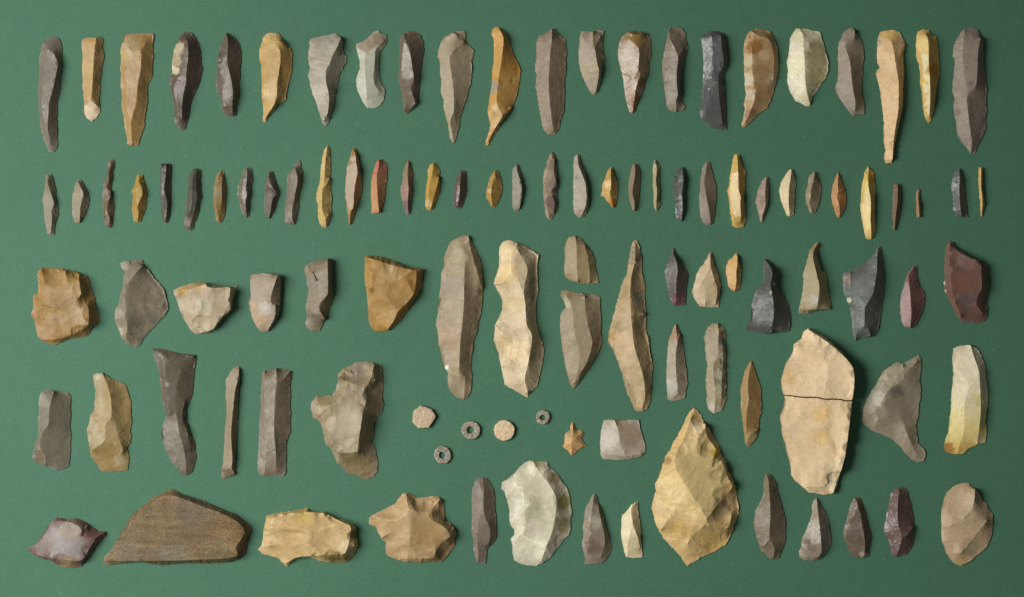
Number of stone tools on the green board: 104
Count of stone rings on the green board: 3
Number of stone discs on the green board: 2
